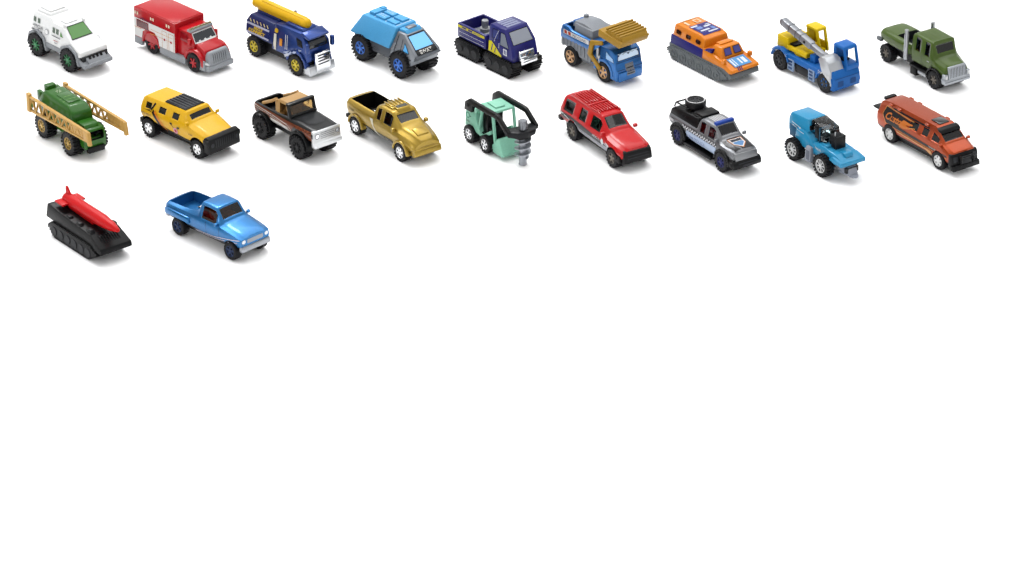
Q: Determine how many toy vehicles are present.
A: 20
